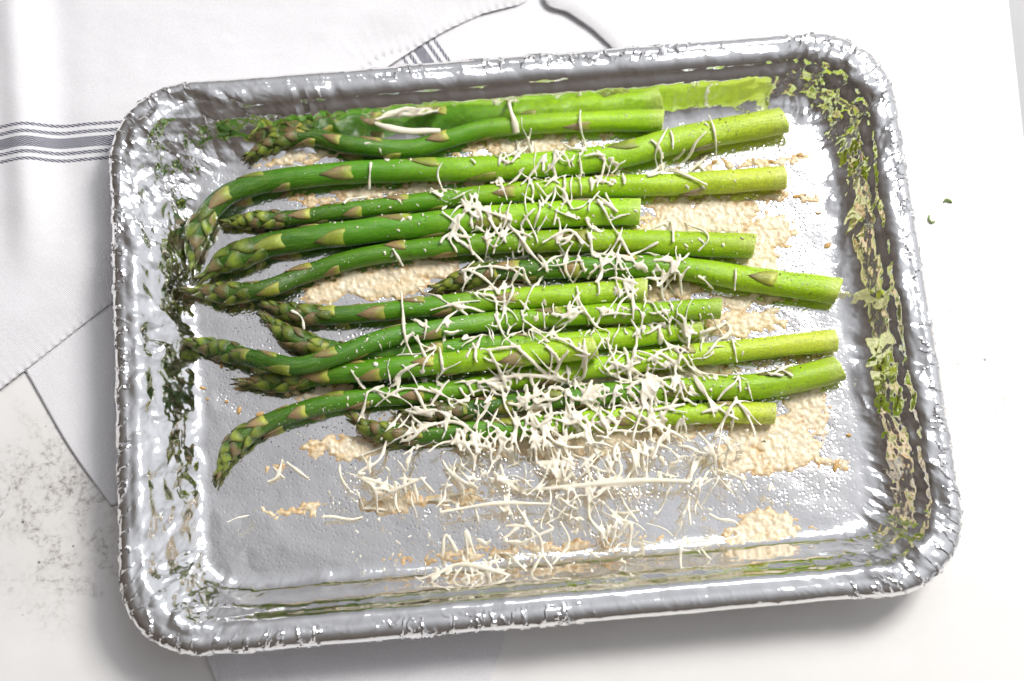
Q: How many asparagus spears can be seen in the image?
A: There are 13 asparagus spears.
